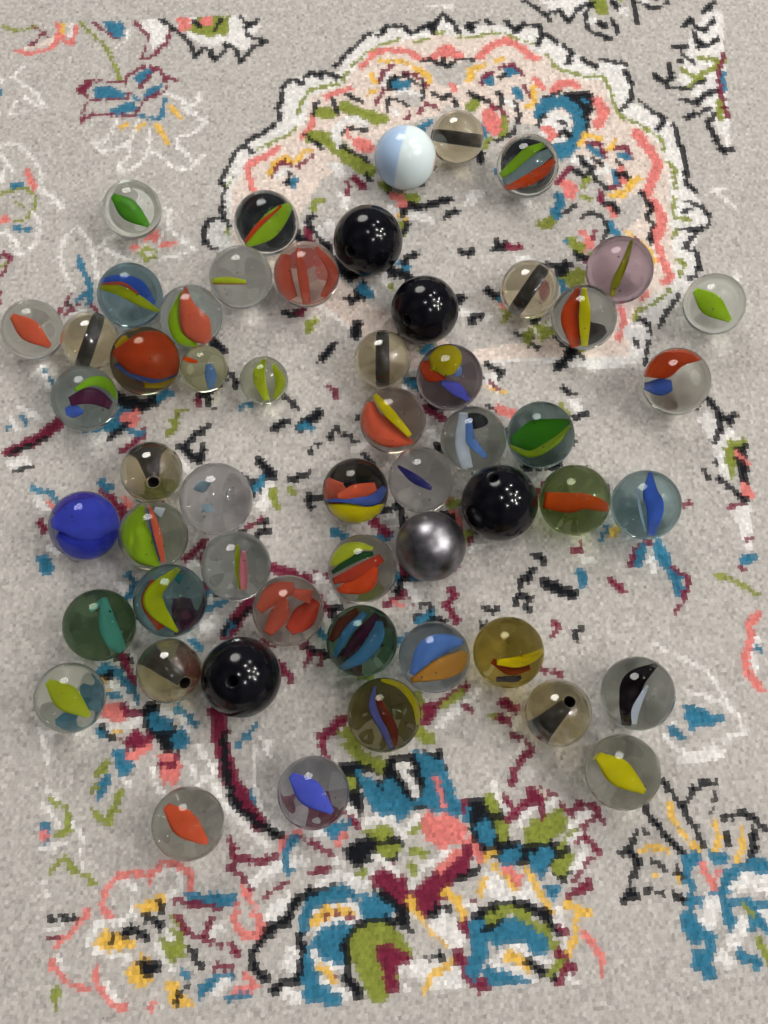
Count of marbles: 54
